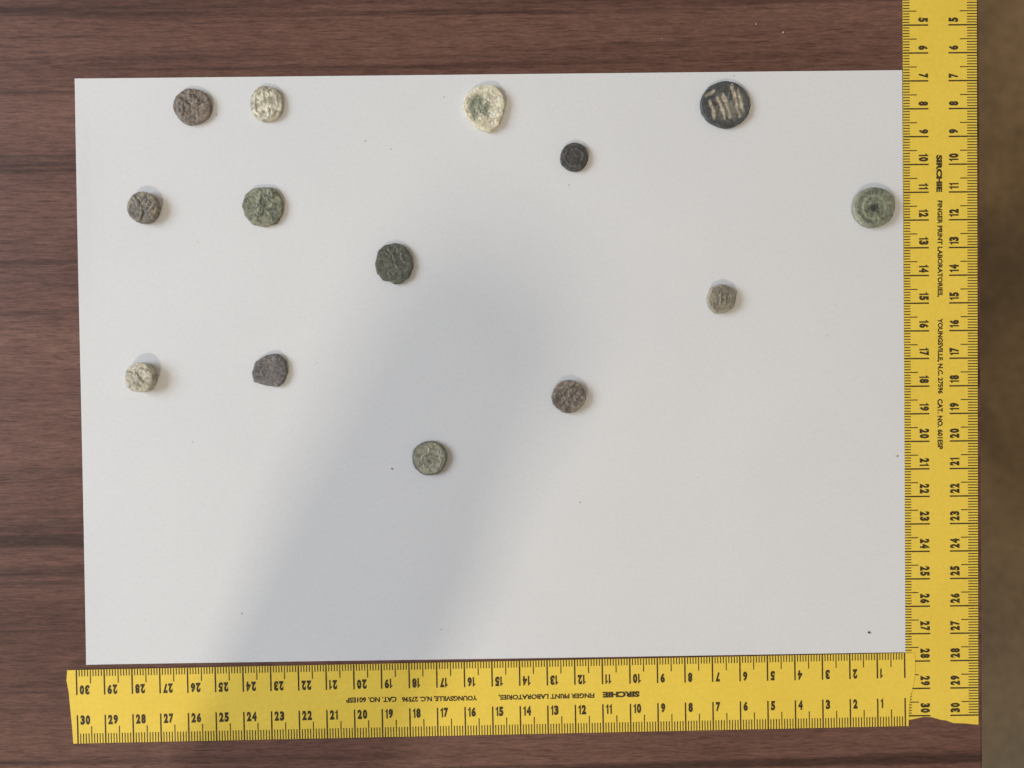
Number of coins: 14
